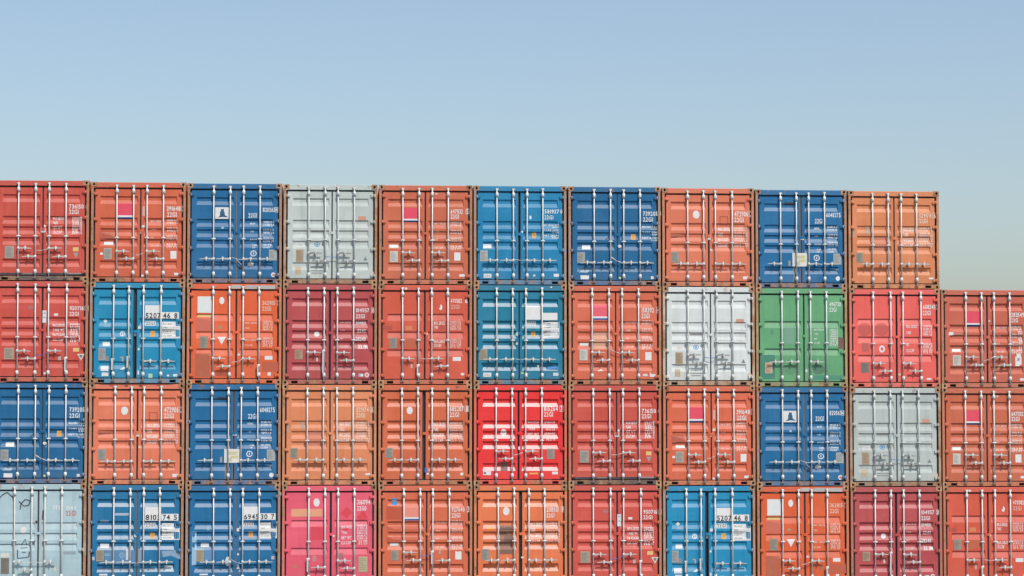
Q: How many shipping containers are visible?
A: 43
